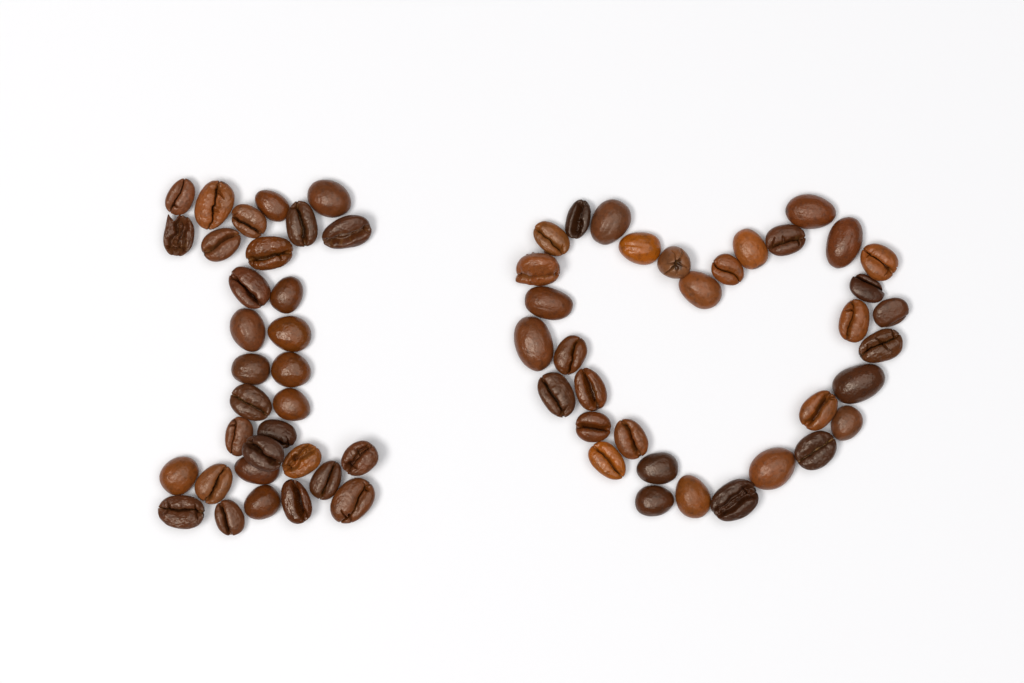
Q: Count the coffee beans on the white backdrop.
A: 66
